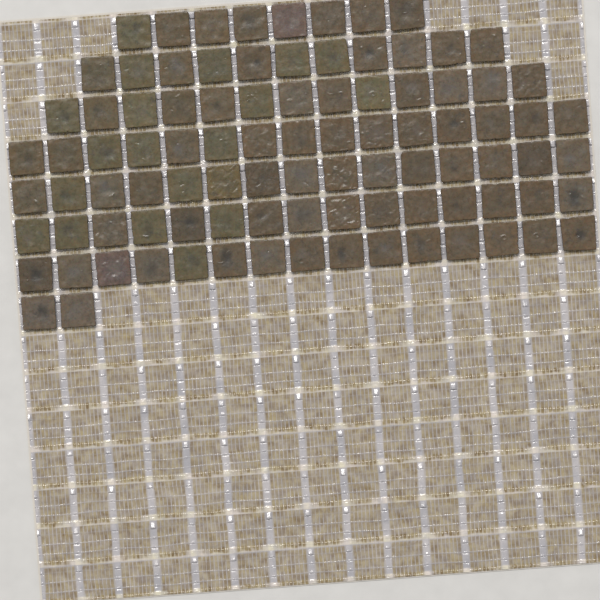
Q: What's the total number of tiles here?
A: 94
